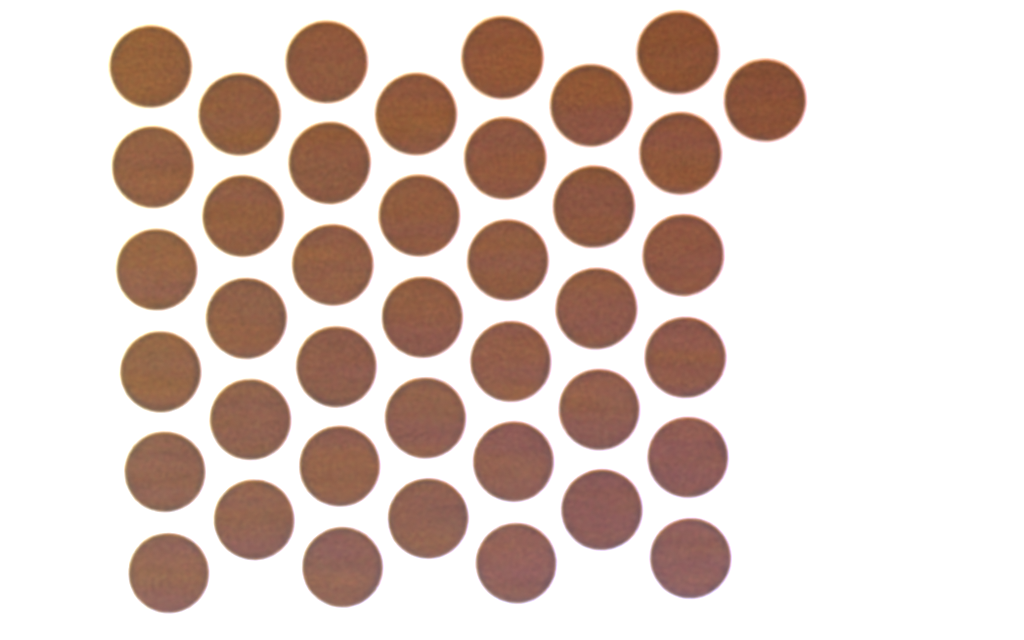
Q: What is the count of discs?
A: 40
